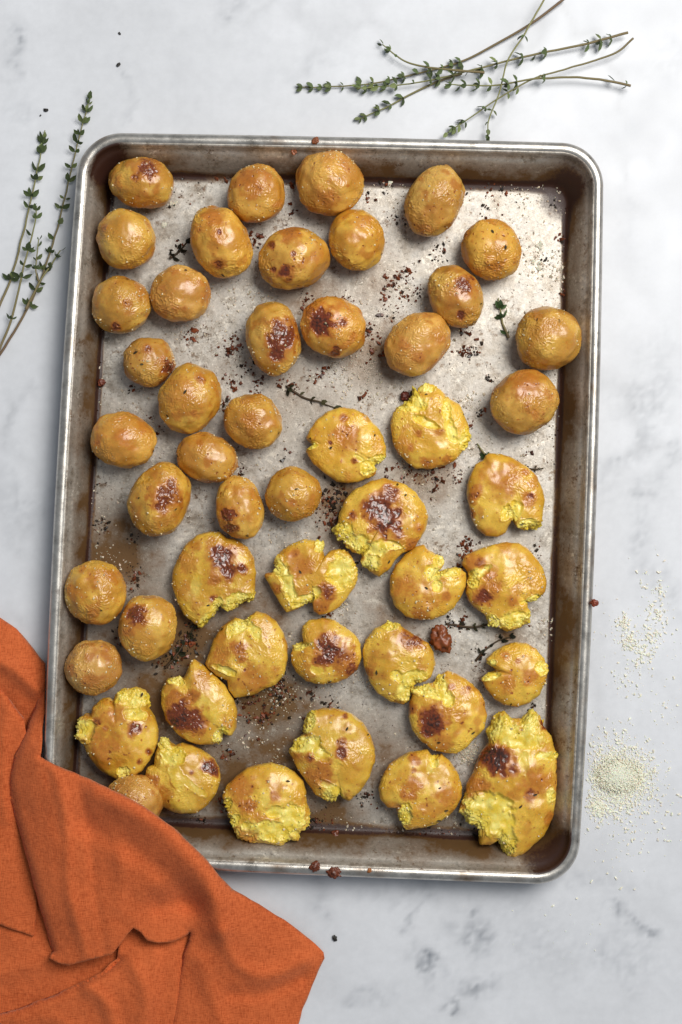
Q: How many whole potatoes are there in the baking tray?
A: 29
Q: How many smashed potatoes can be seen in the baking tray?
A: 20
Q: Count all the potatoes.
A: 49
